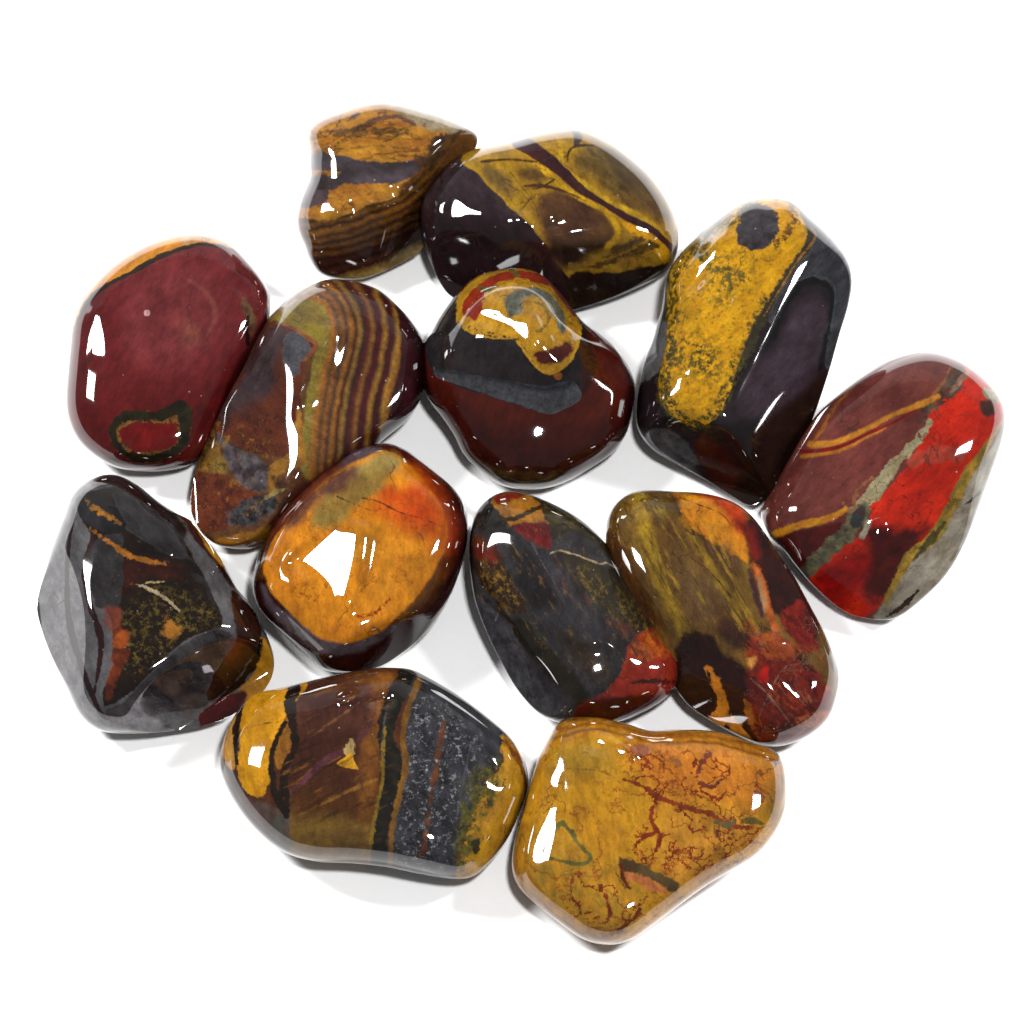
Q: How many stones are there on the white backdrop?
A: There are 13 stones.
